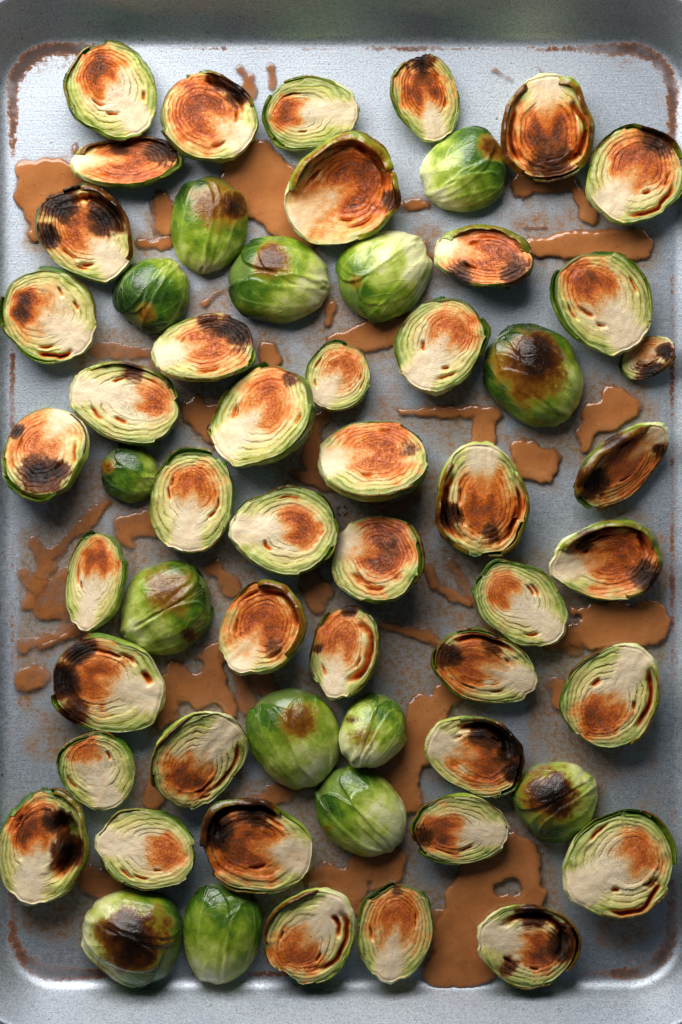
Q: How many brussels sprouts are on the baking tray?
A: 58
